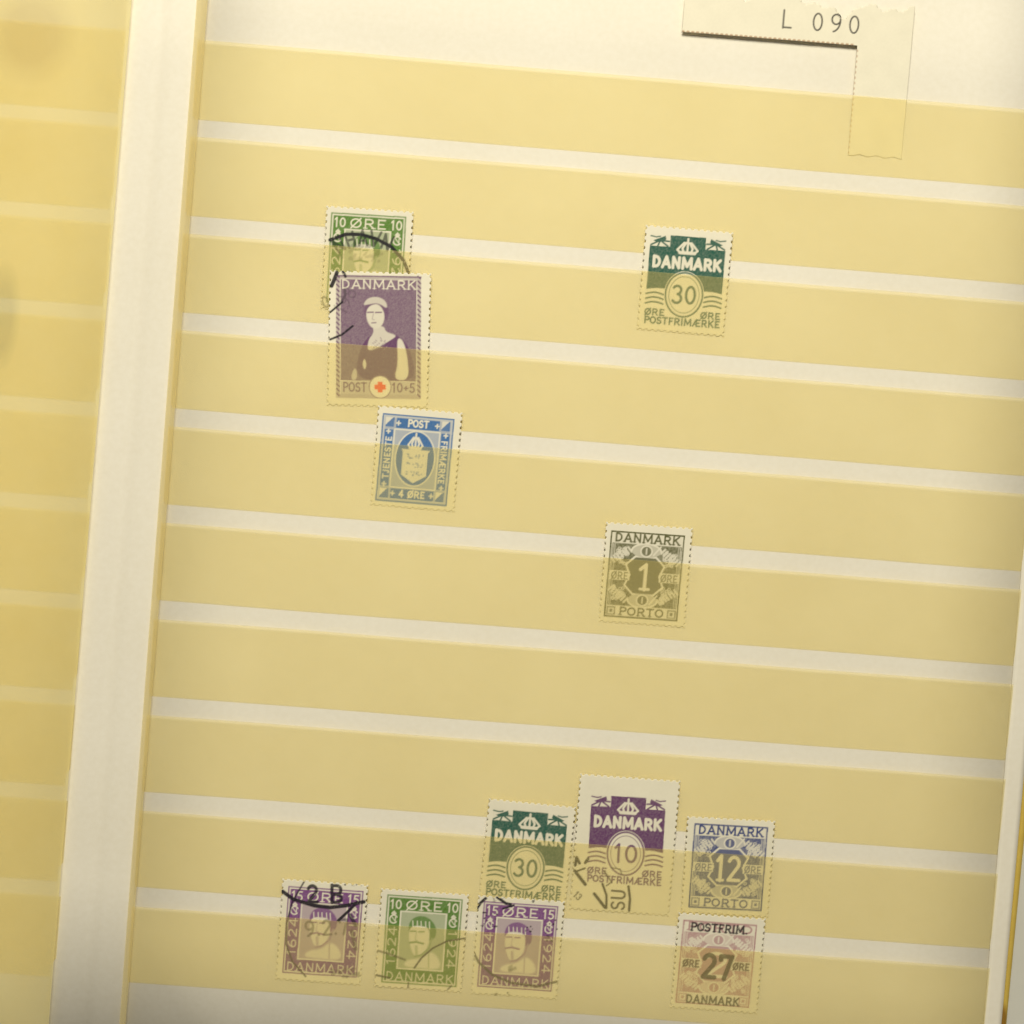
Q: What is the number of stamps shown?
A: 12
